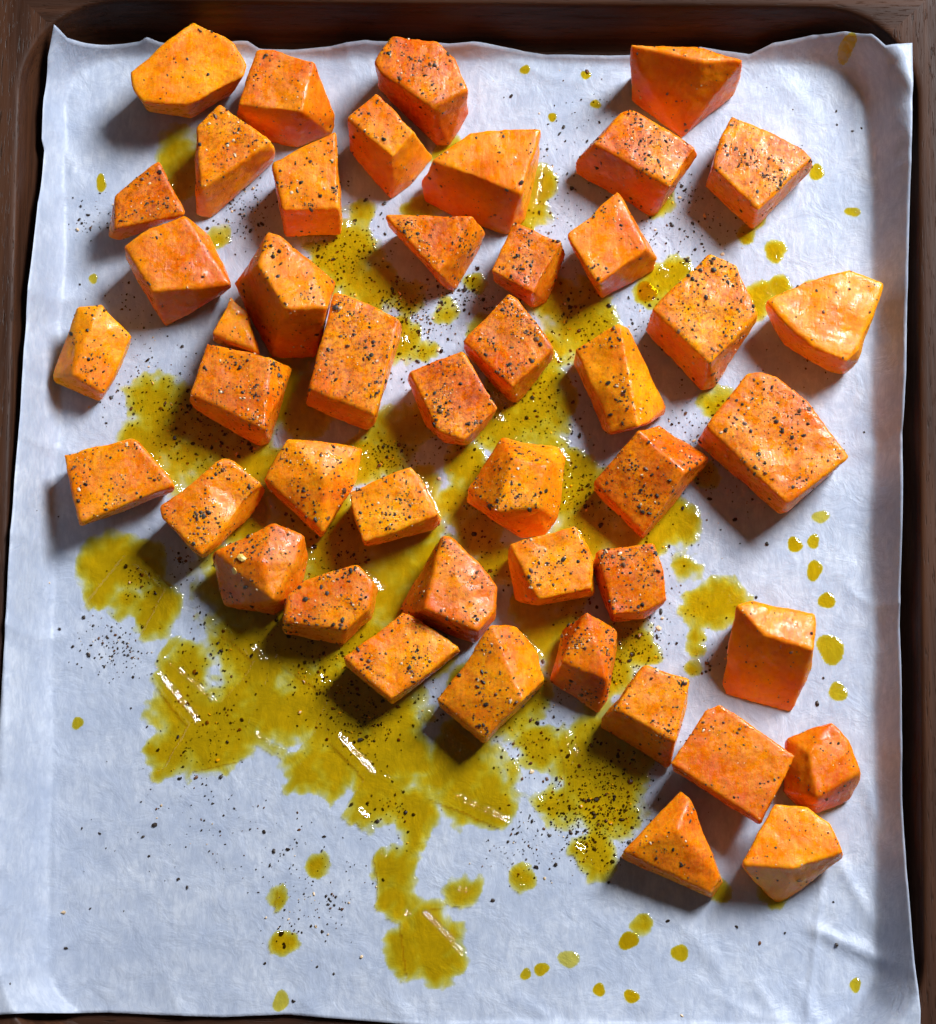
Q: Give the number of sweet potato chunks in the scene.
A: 46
